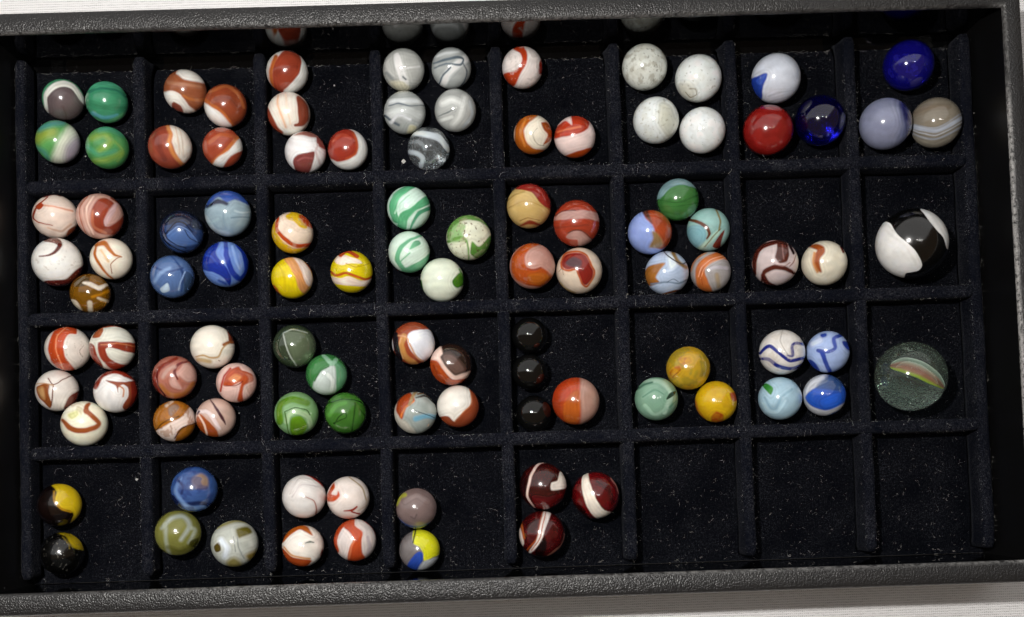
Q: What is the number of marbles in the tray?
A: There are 102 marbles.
